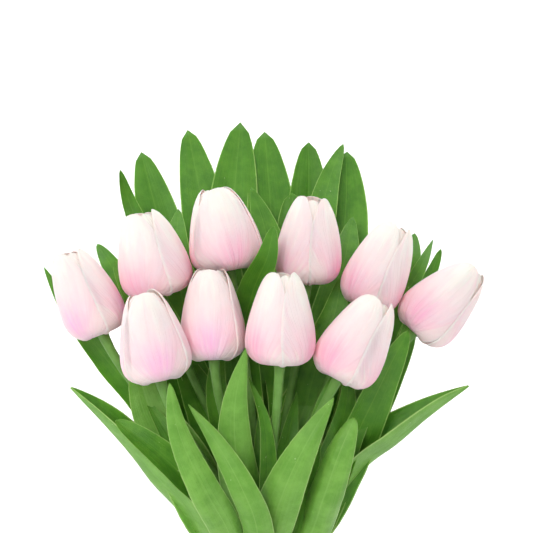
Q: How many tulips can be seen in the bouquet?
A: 10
